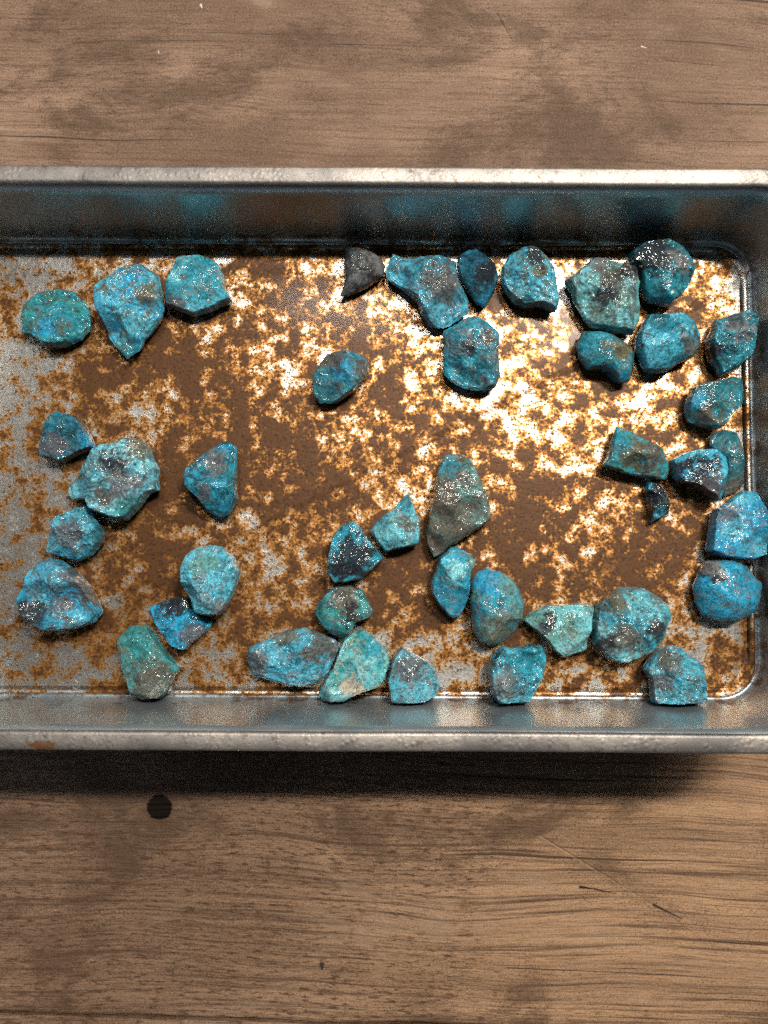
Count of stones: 42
